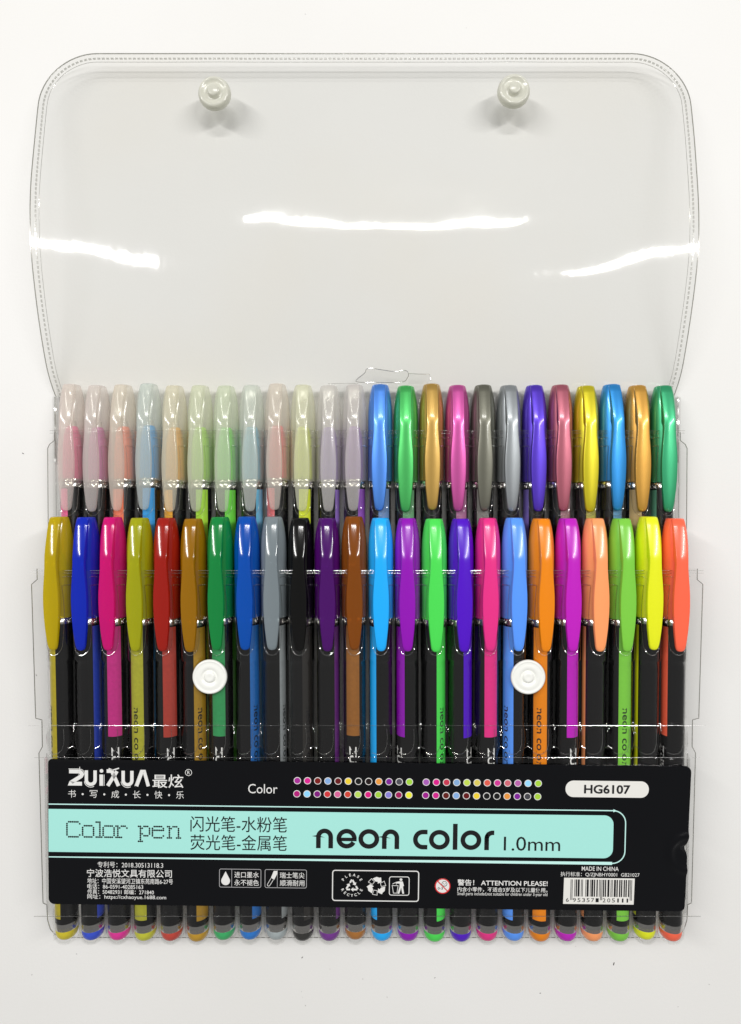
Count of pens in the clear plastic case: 48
